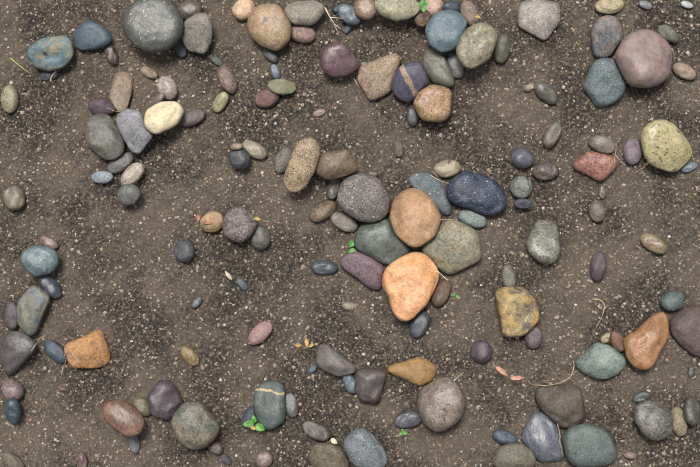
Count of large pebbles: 59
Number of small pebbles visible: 108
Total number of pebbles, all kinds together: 167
